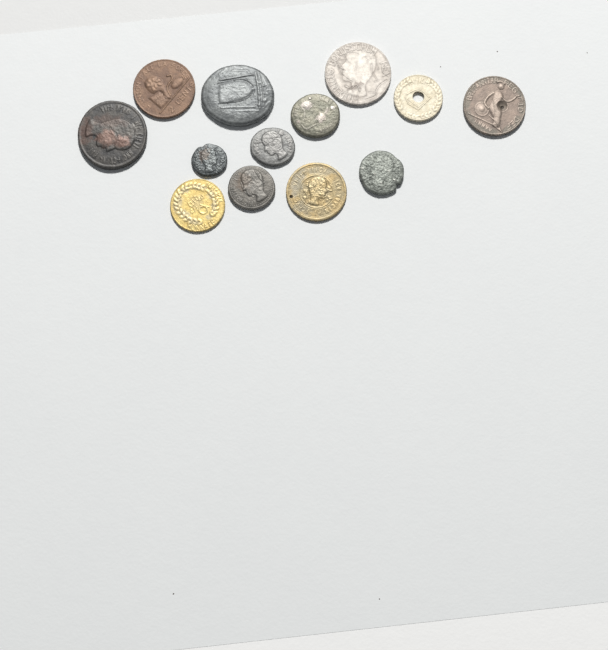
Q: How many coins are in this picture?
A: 13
